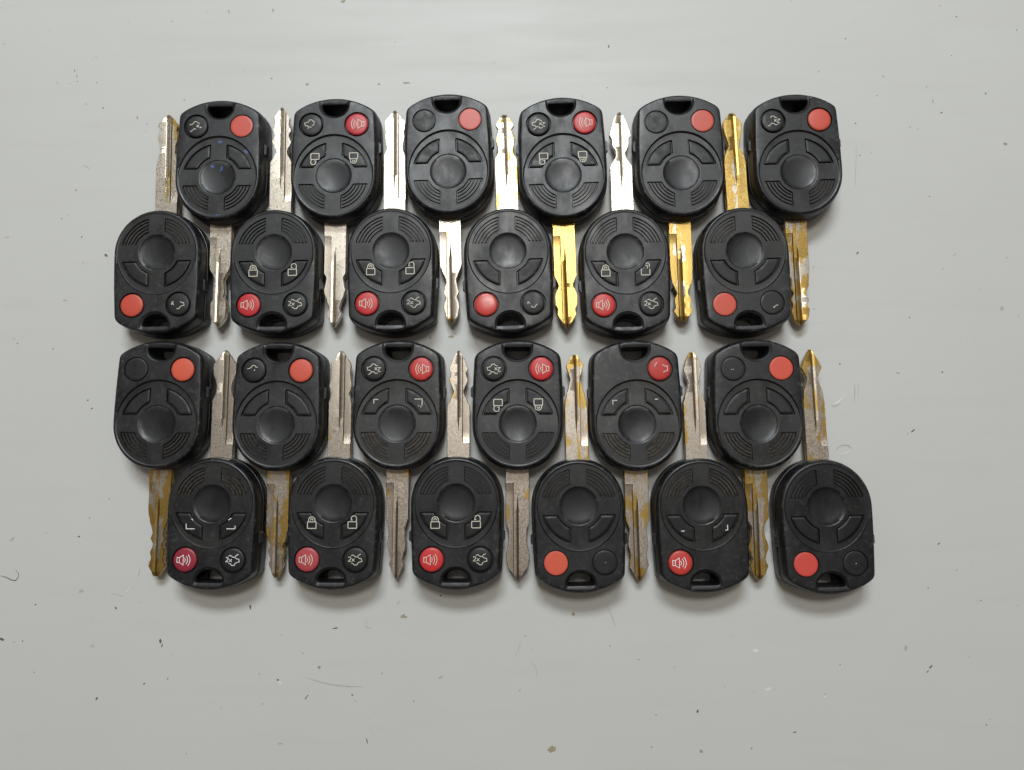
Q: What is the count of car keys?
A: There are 24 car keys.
